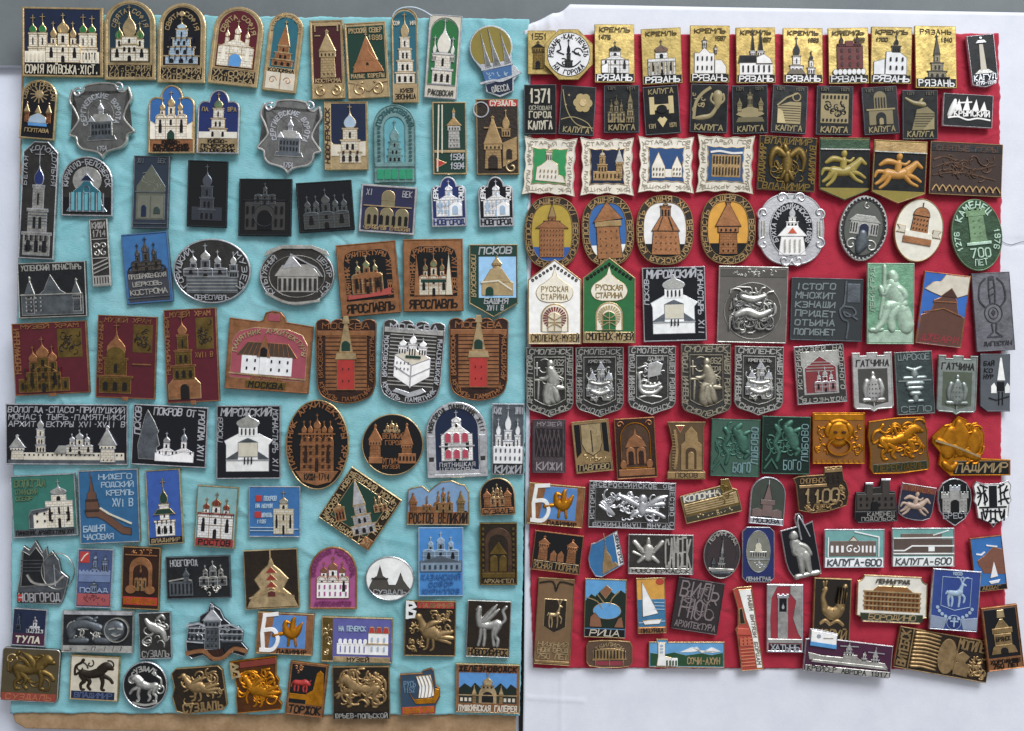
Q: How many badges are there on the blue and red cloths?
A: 181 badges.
